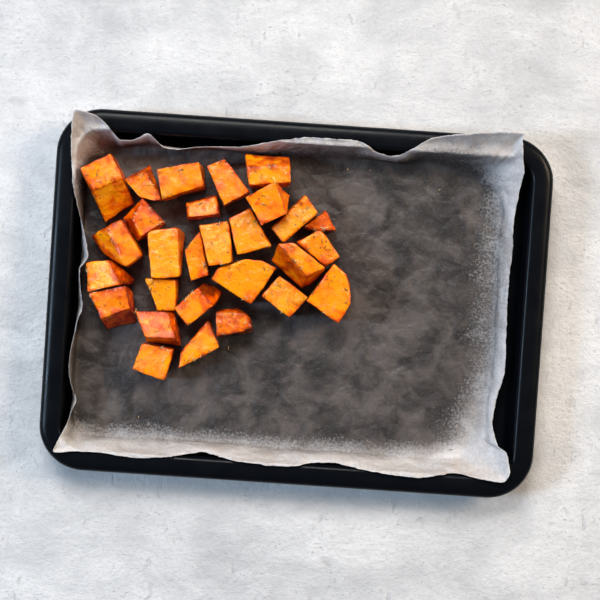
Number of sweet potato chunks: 28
